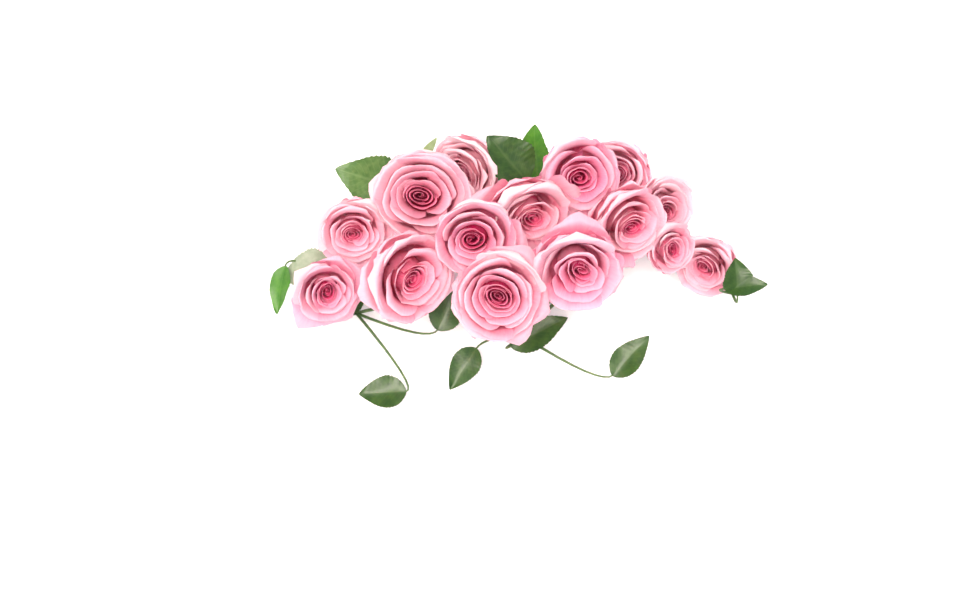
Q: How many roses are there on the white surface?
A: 15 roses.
